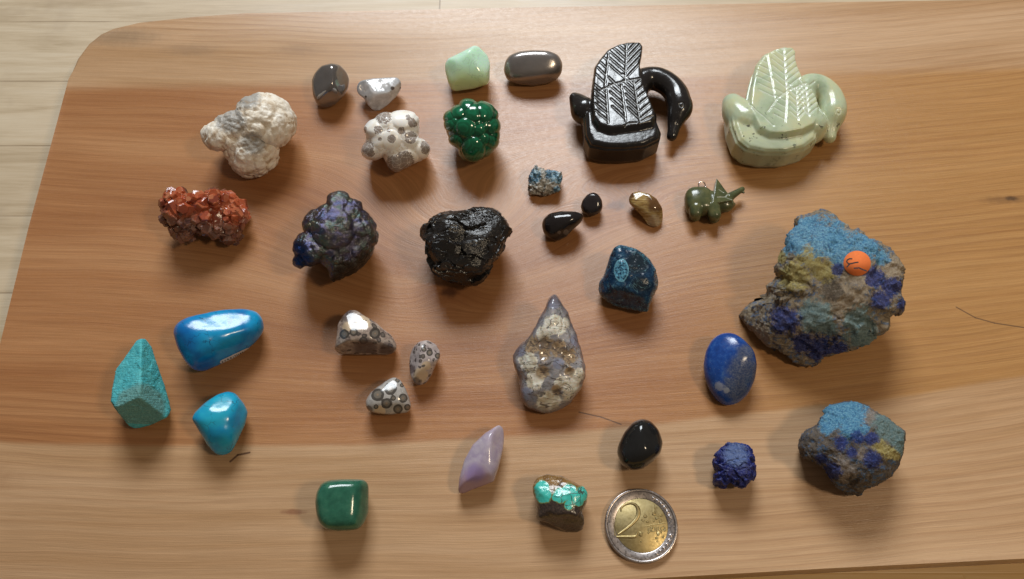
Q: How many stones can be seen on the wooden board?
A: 30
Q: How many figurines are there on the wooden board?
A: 3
